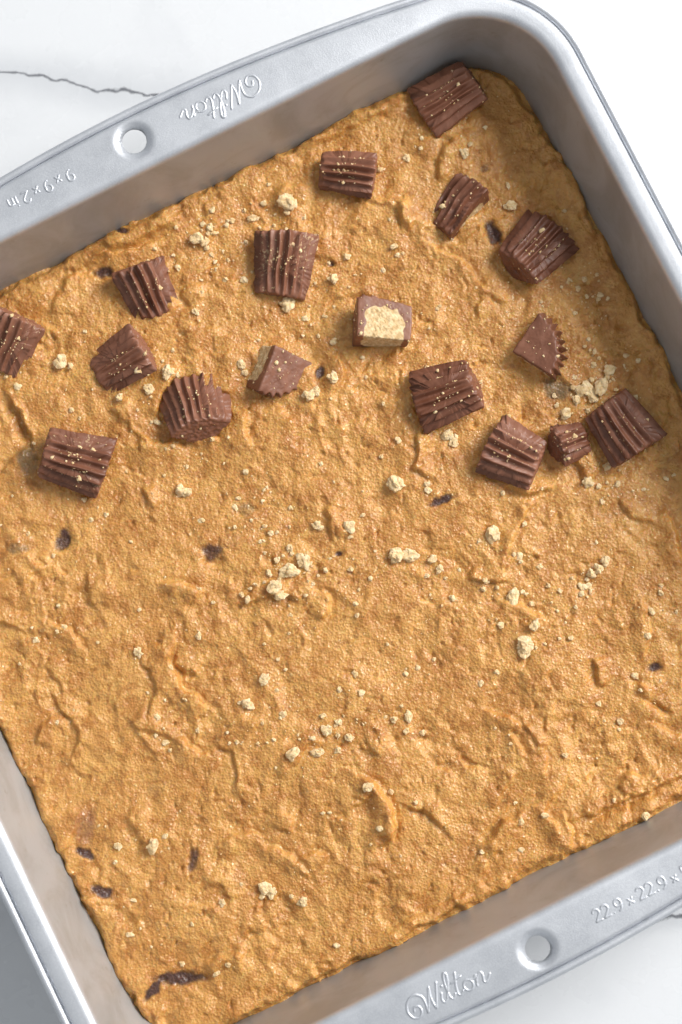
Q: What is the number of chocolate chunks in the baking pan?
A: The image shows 17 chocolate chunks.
